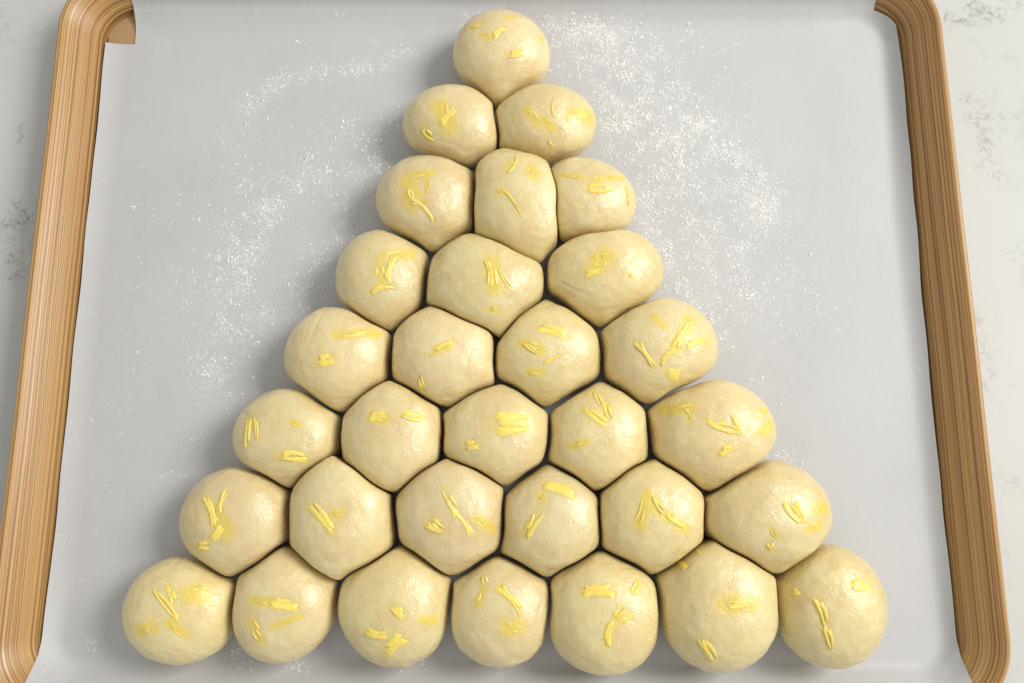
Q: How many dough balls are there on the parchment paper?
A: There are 31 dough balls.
